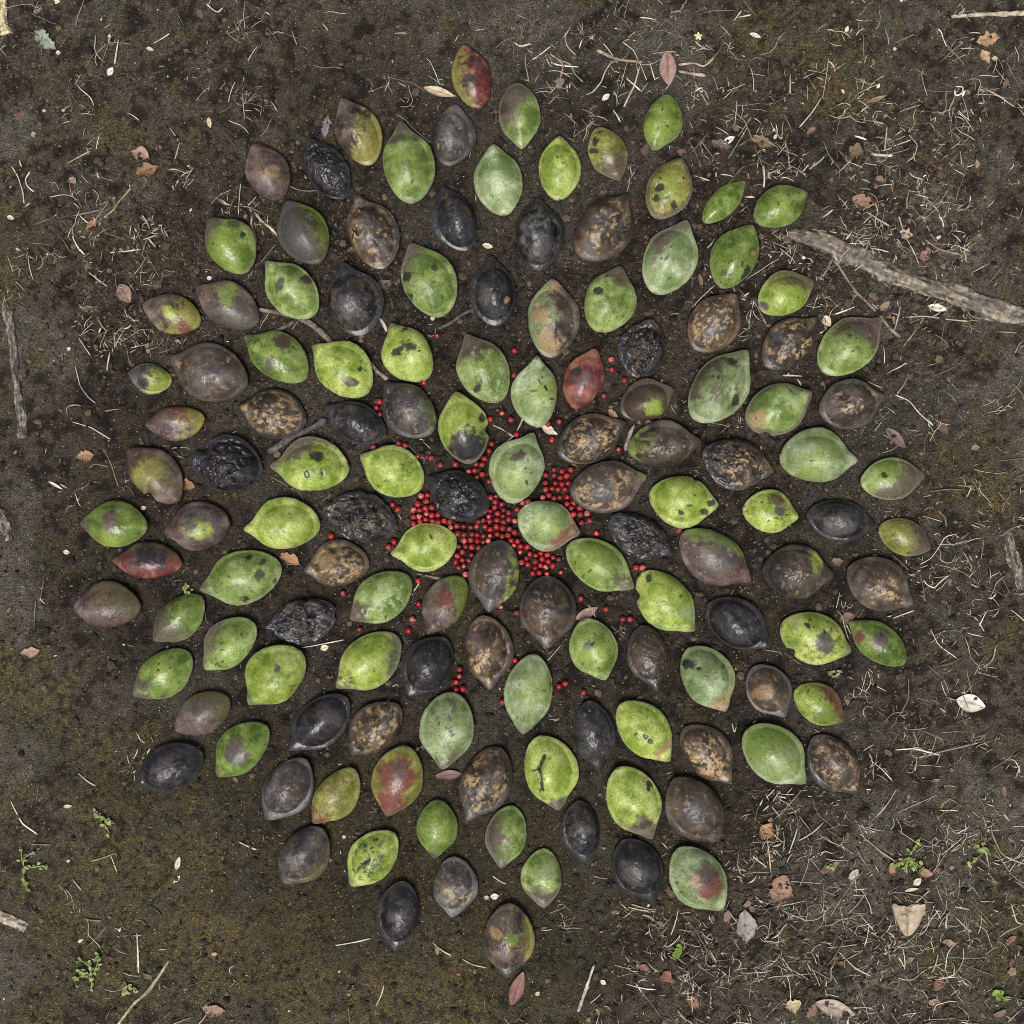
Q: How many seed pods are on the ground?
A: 134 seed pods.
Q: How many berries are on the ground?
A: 200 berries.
